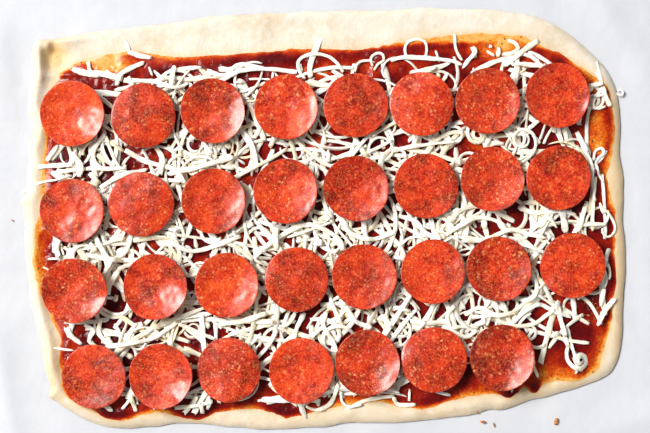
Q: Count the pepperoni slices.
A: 31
